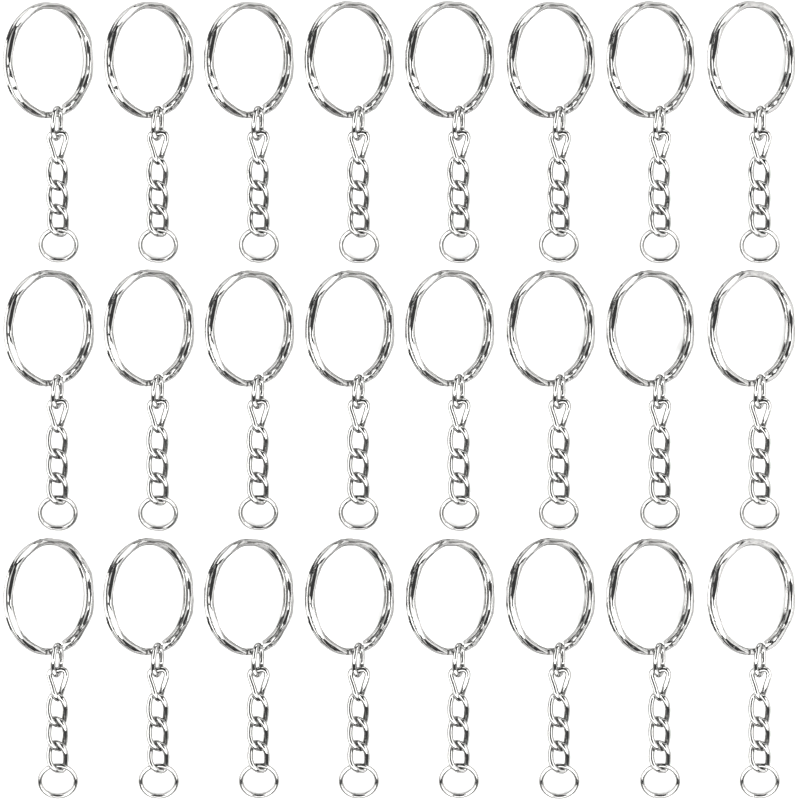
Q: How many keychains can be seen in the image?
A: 24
